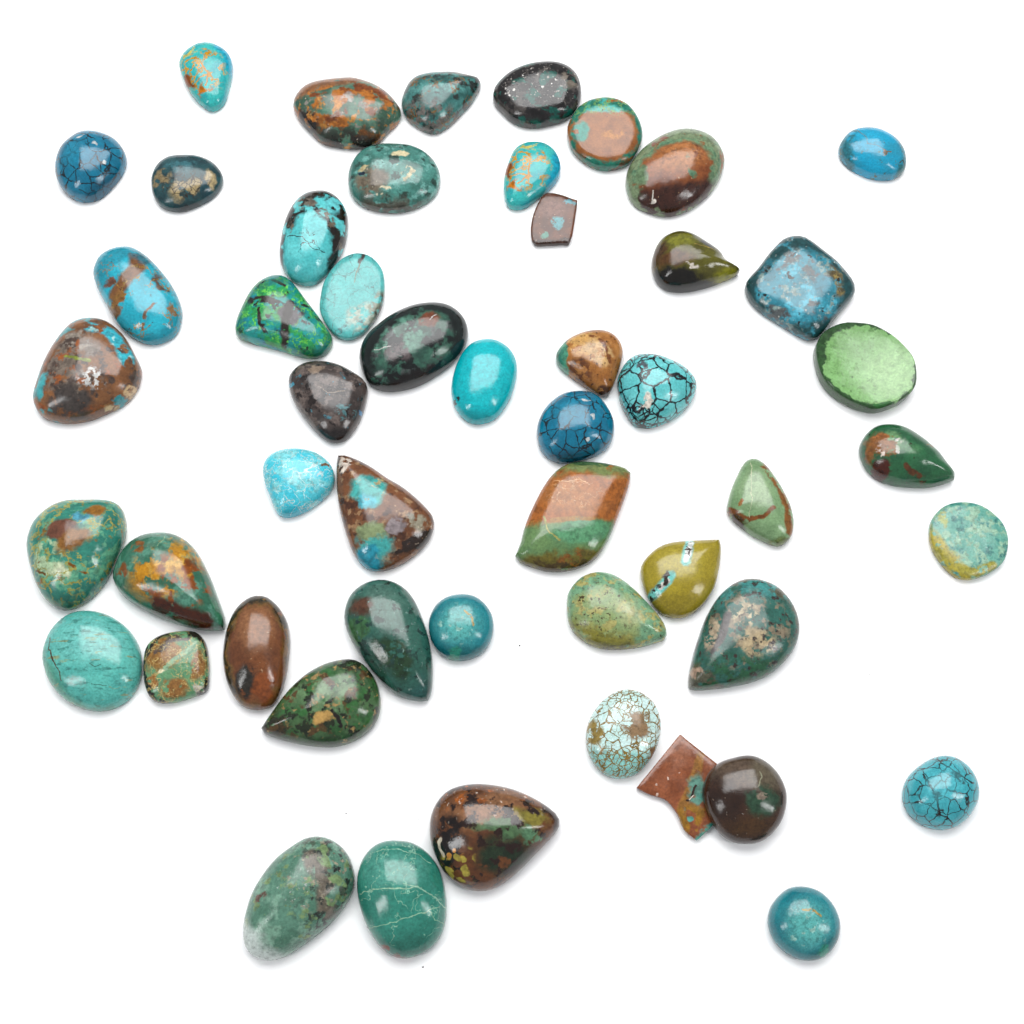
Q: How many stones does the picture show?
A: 51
